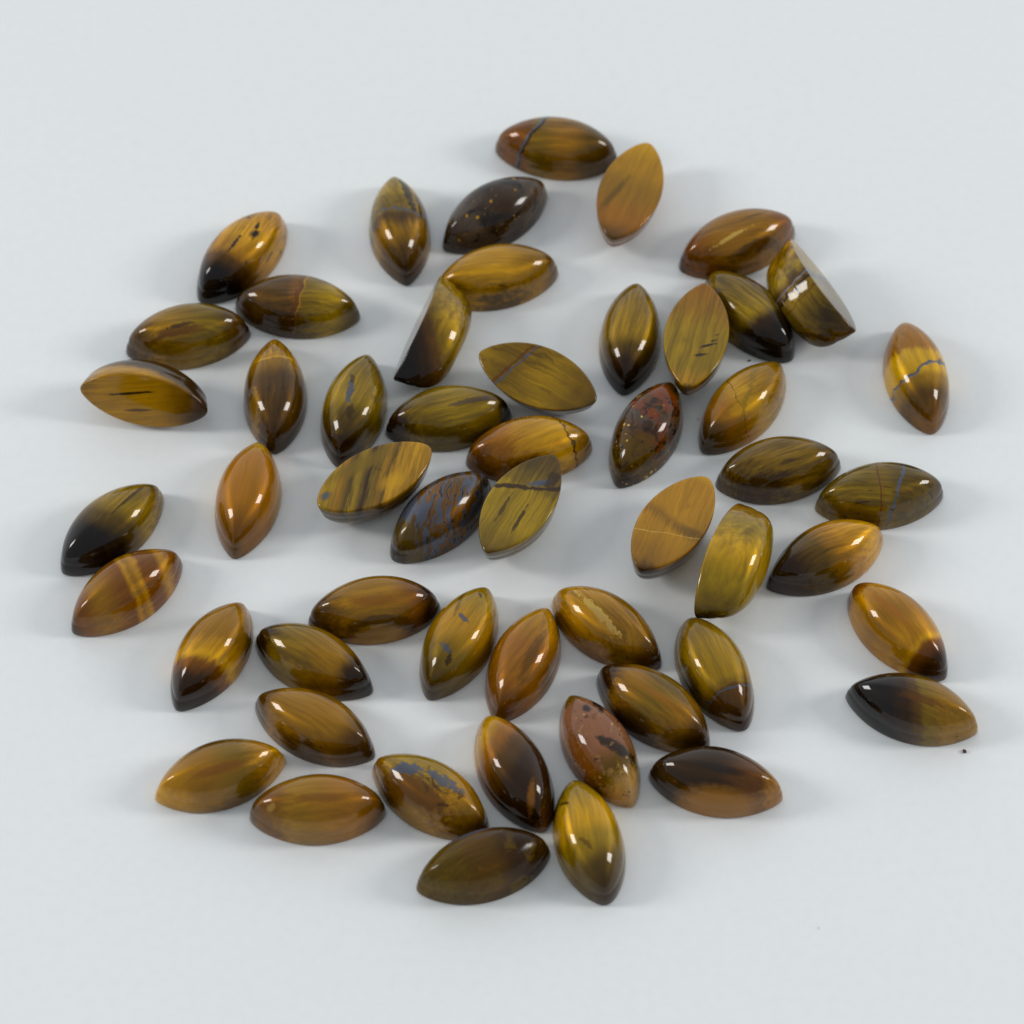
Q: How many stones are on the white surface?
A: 53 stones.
